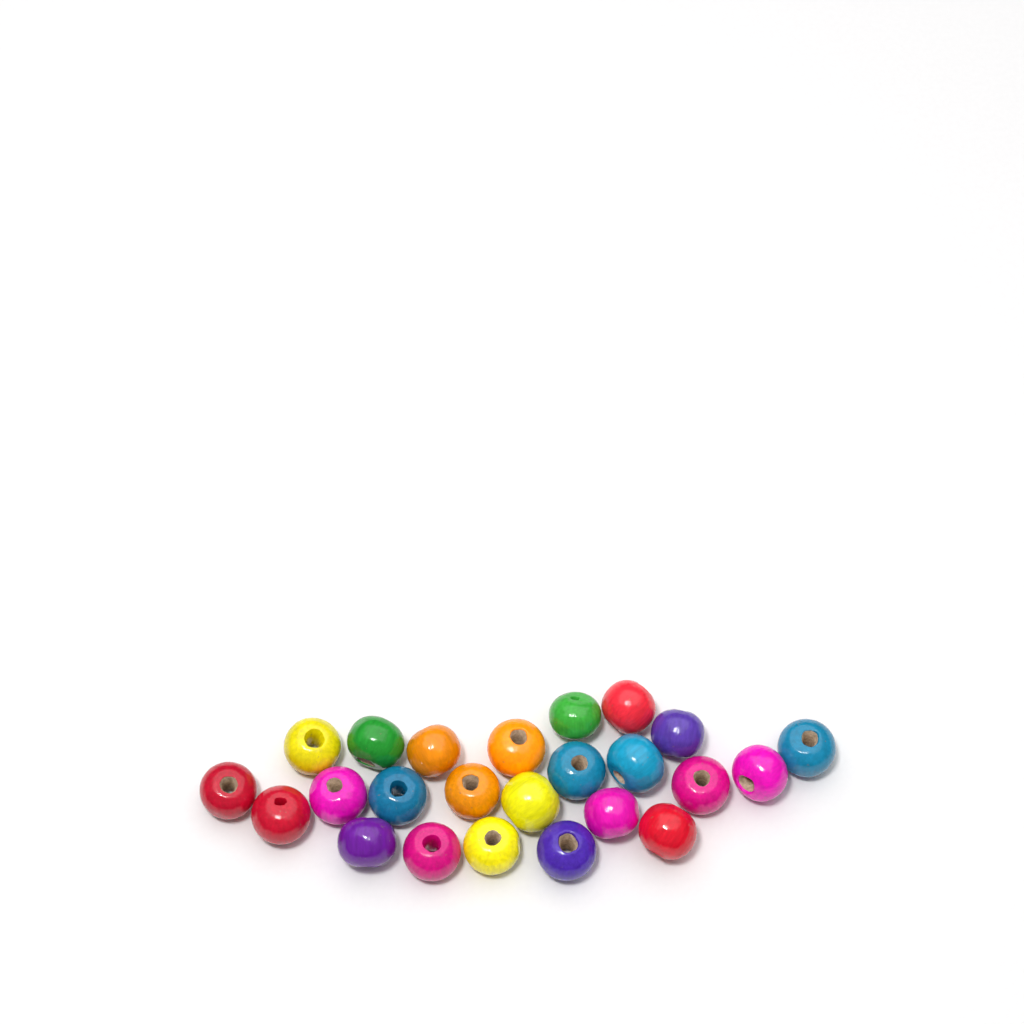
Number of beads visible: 24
